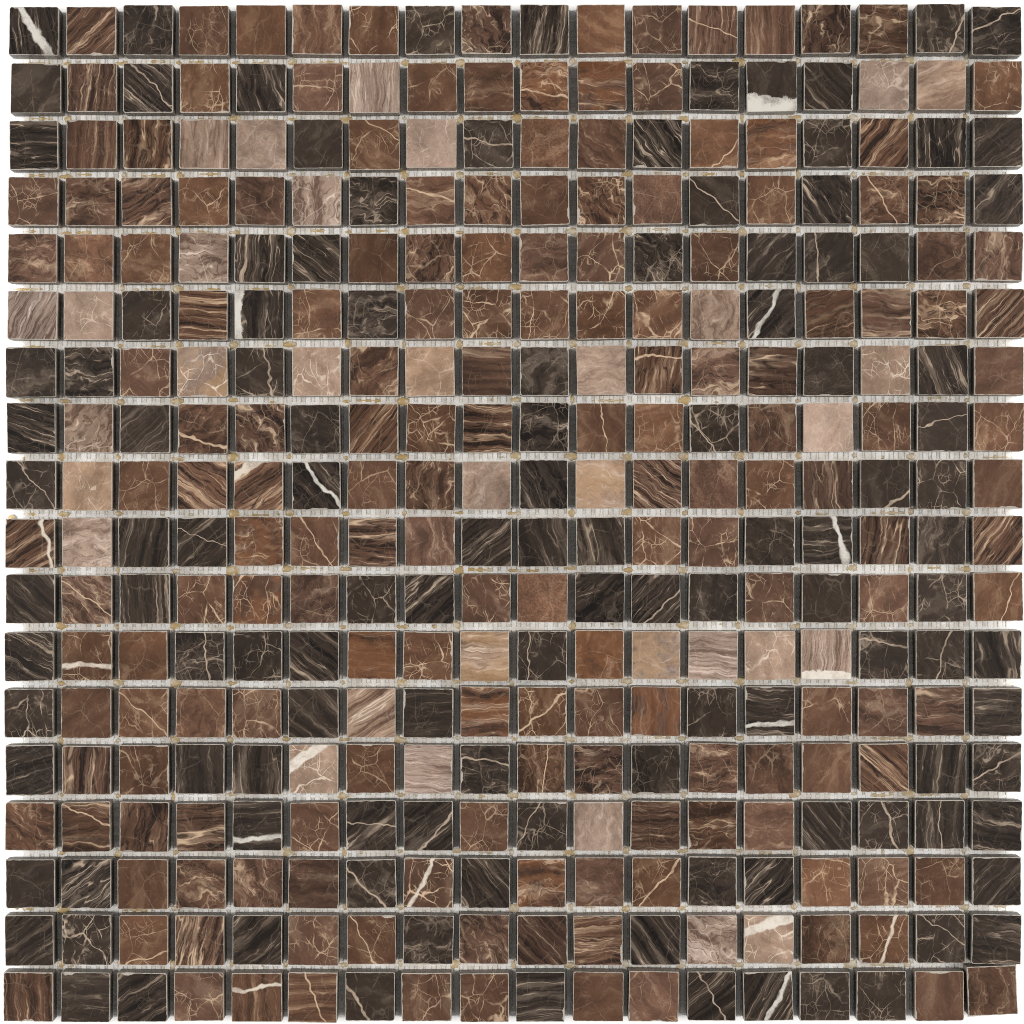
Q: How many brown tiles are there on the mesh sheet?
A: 173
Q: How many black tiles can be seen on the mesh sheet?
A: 118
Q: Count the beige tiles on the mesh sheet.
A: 33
